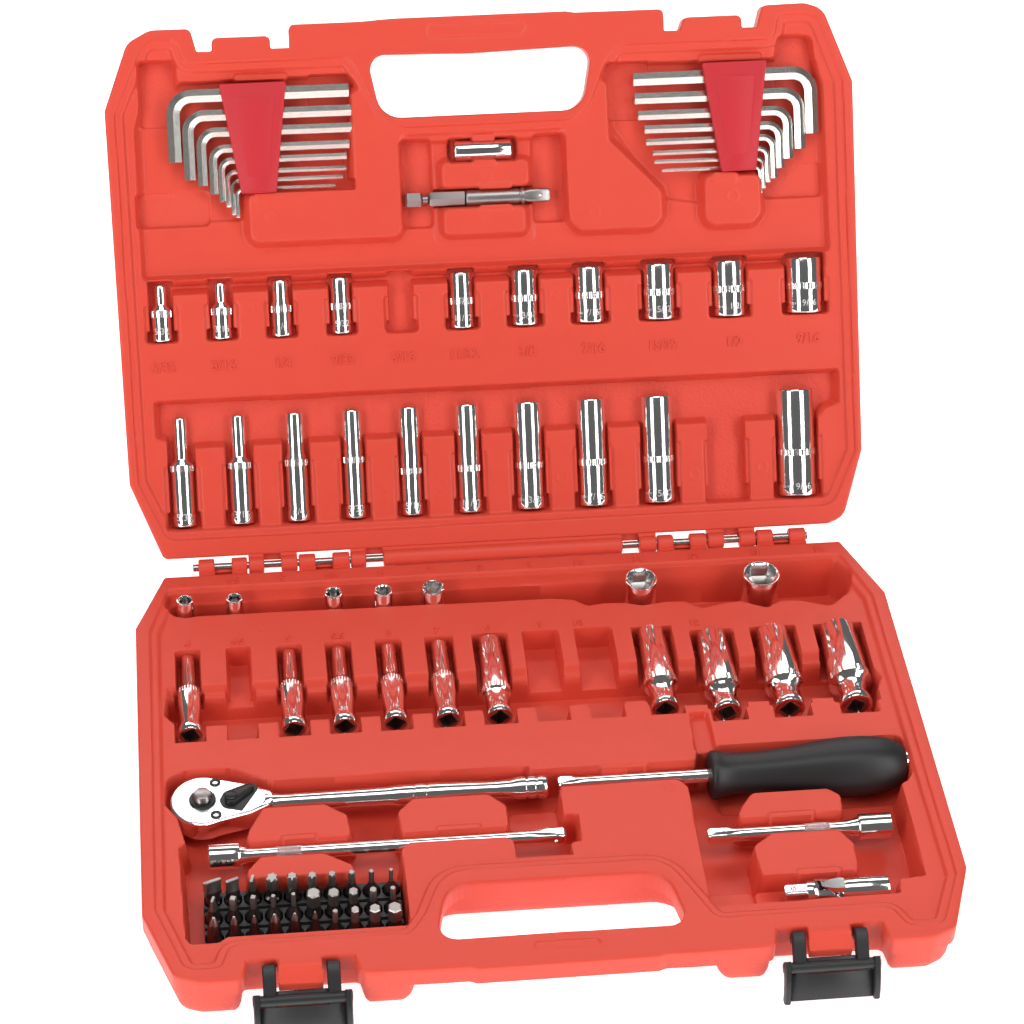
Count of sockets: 38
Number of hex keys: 16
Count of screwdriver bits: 30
